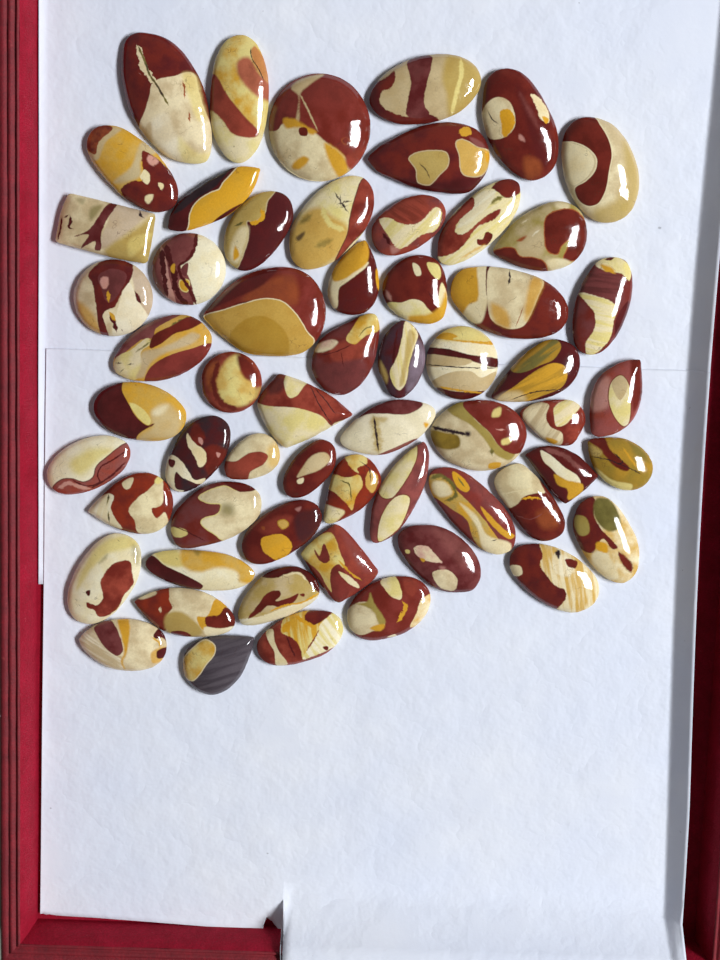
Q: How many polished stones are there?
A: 59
